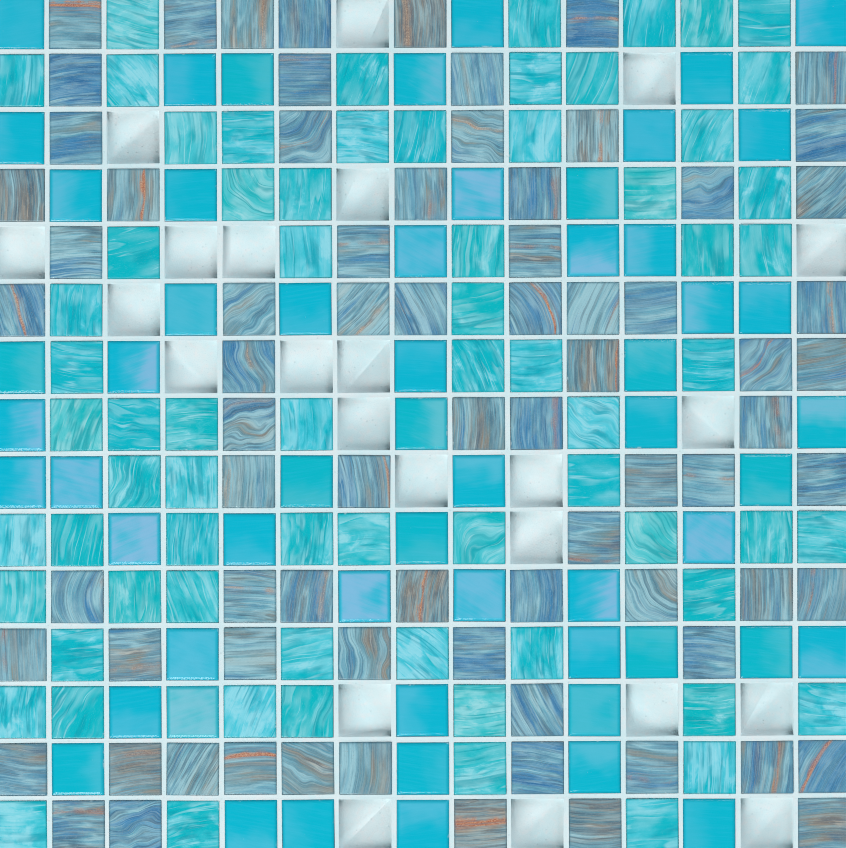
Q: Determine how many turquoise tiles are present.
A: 126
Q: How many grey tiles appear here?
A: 76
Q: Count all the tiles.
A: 202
